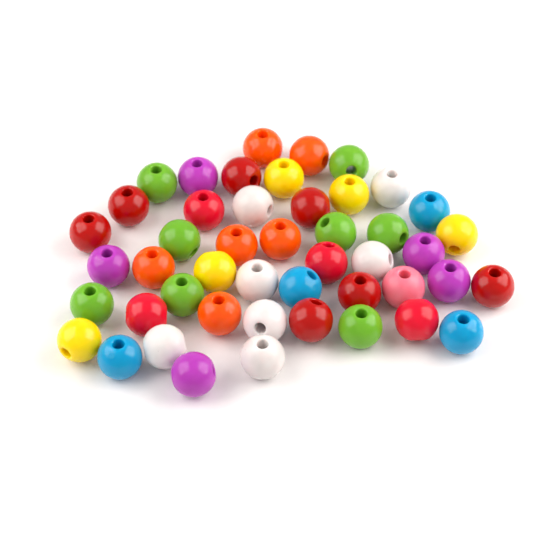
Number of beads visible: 47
